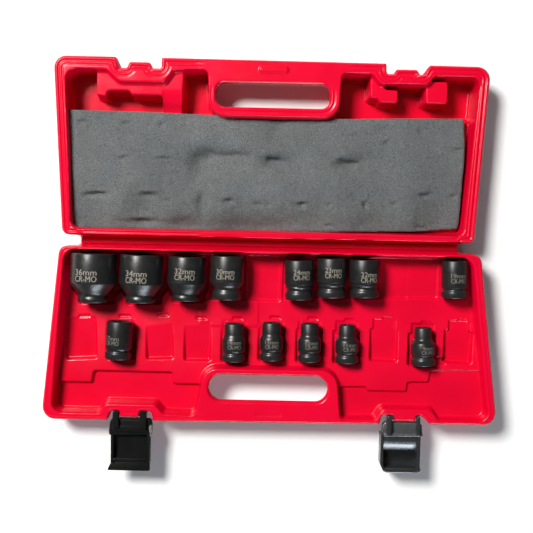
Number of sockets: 14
